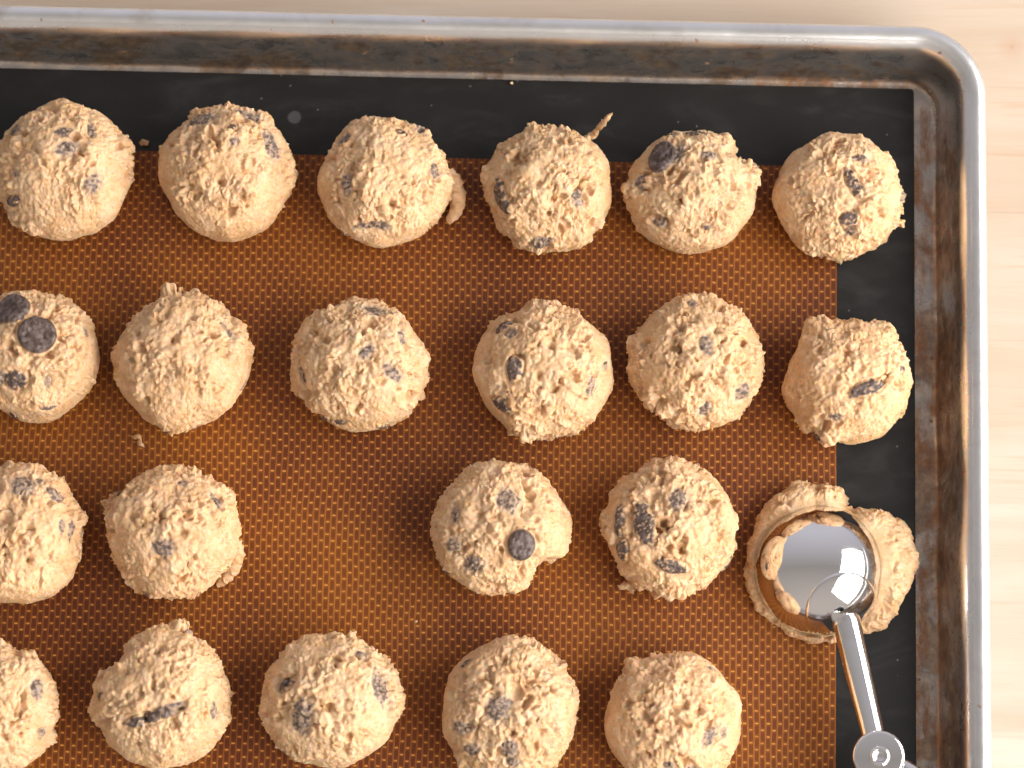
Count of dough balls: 22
